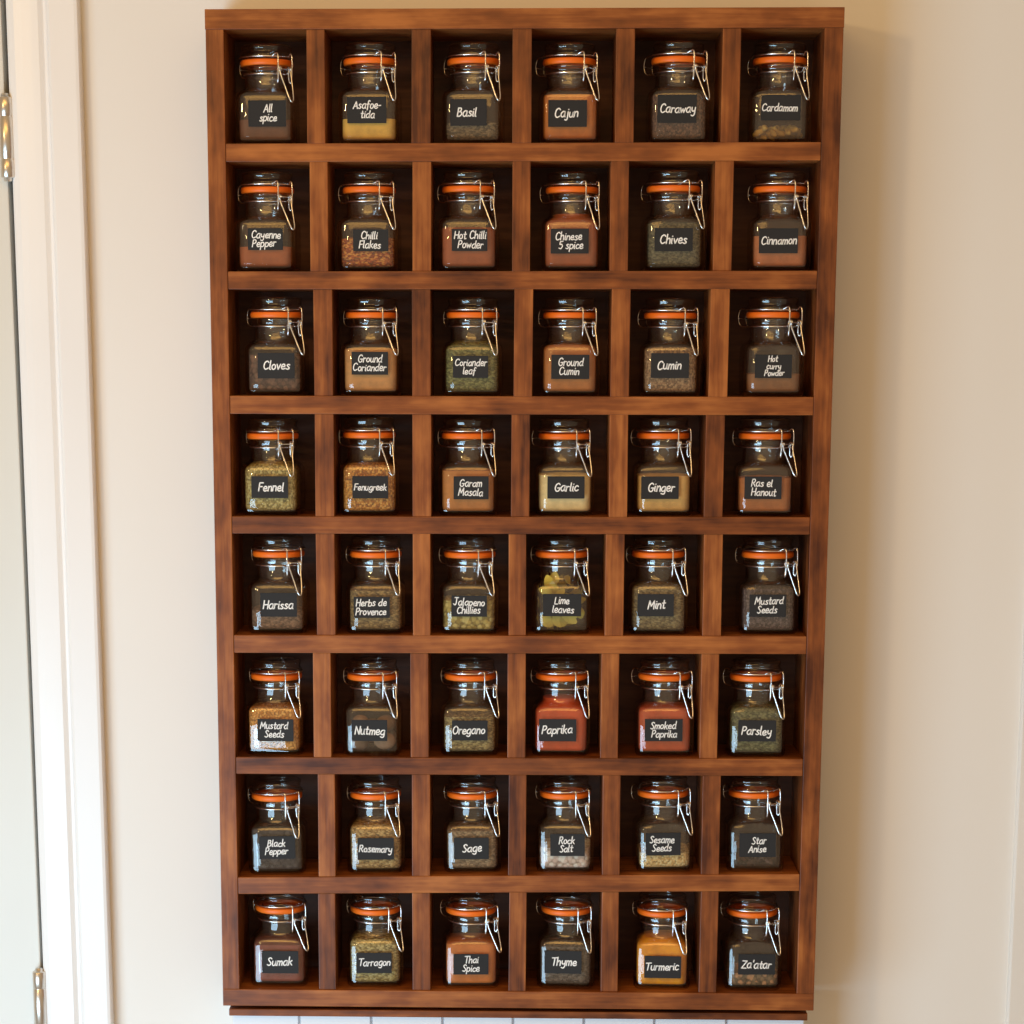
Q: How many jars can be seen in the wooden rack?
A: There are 48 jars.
